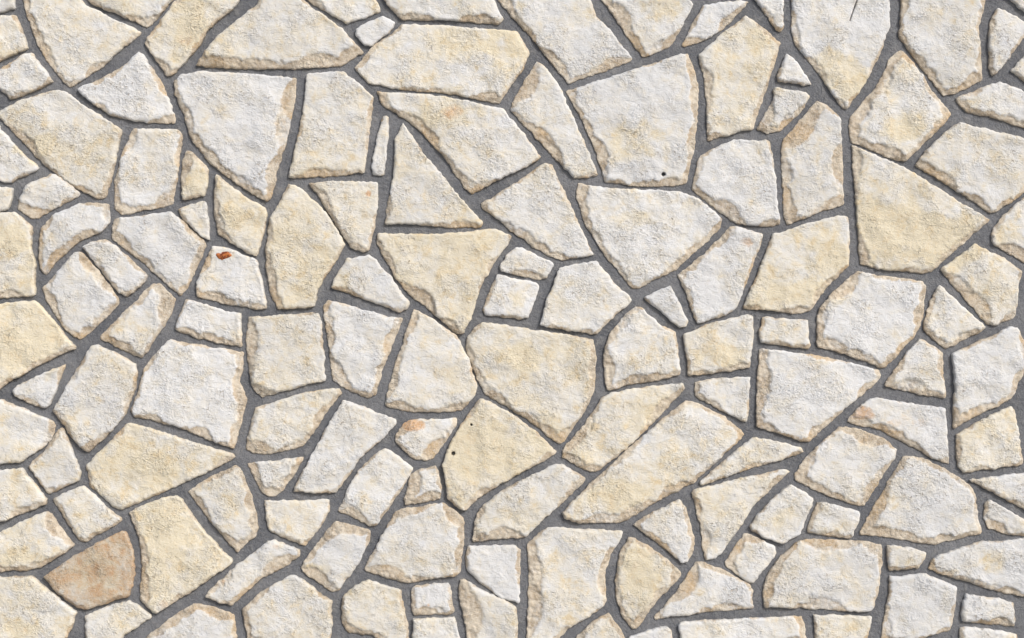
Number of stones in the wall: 141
